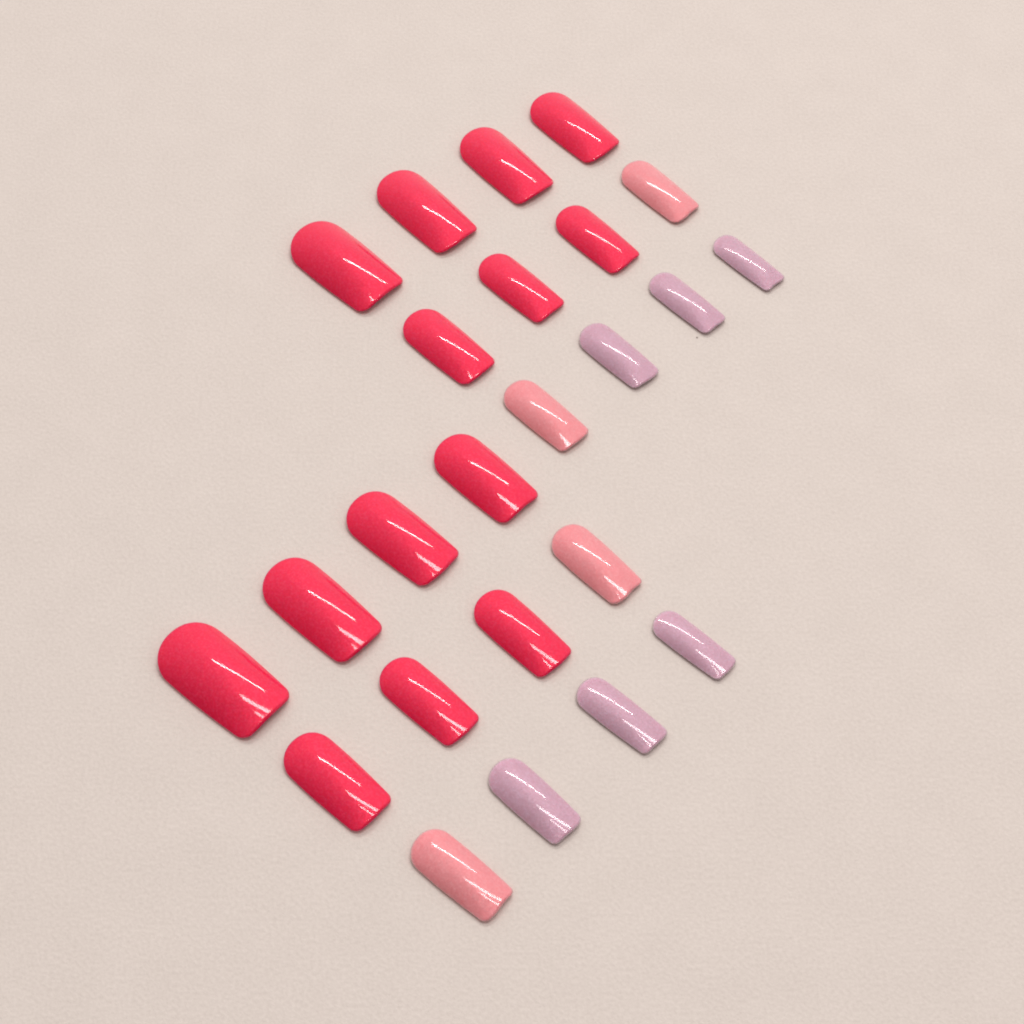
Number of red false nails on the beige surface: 14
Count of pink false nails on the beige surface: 4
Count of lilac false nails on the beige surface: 6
